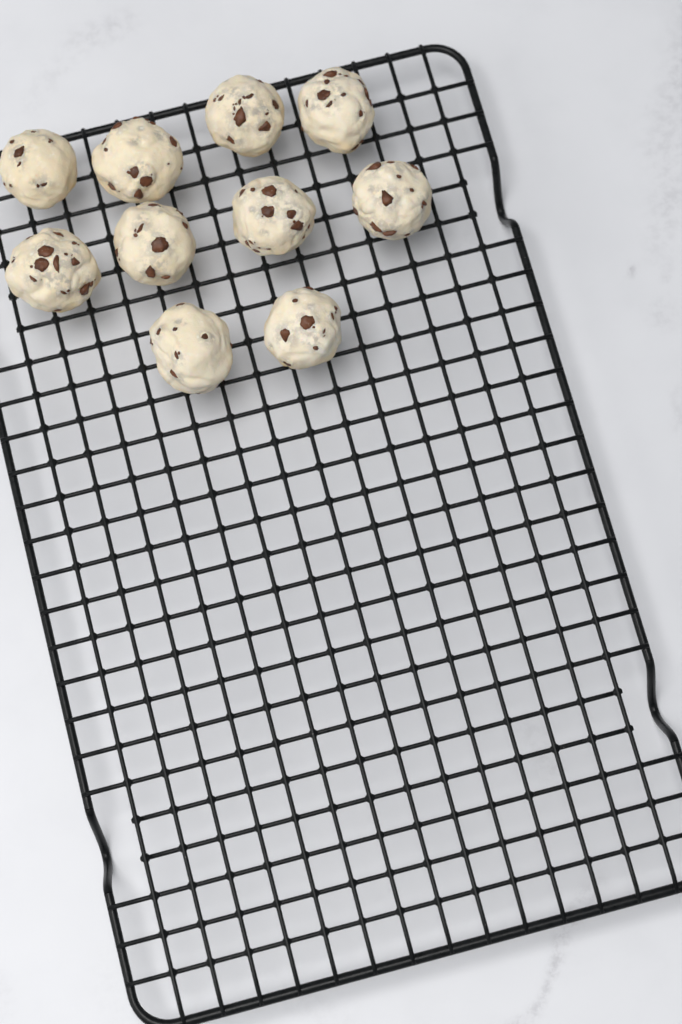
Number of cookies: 10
